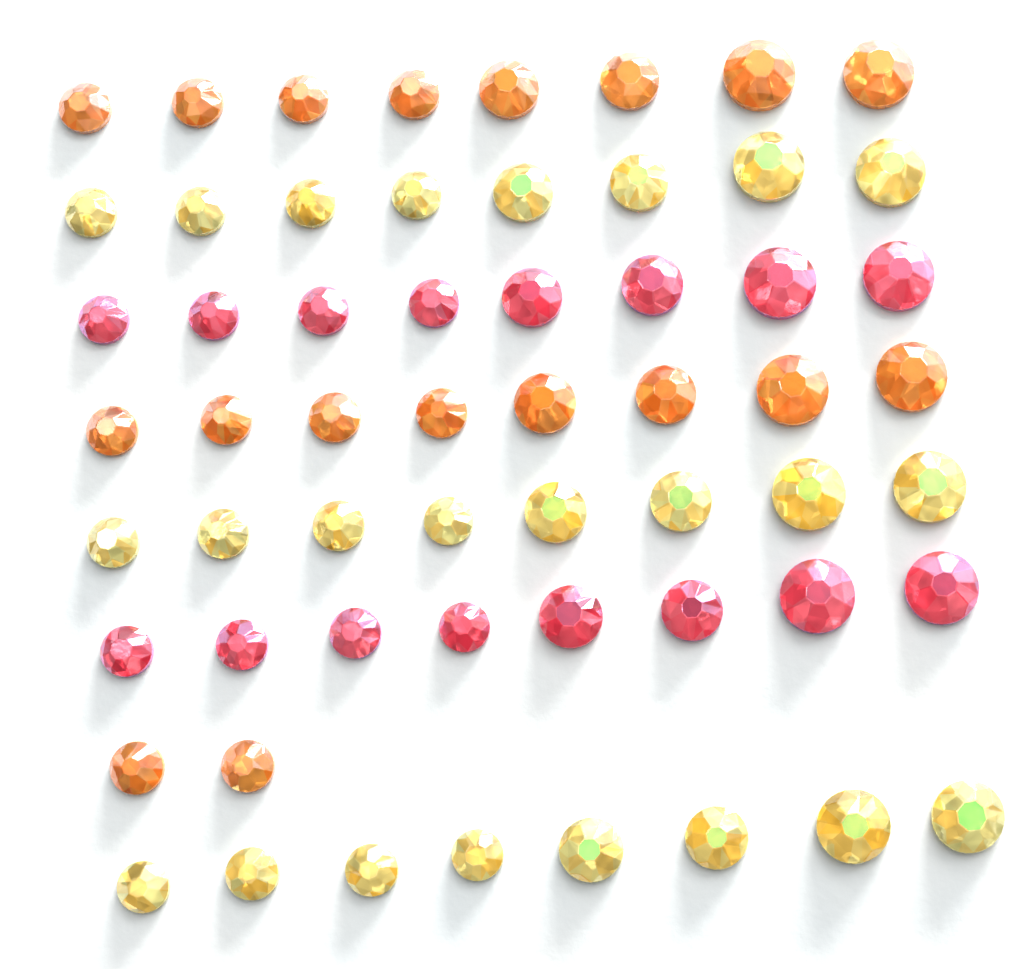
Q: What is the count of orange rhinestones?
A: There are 18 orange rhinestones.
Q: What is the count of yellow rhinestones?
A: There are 24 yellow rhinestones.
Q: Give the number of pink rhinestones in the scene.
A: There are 16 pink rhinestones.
